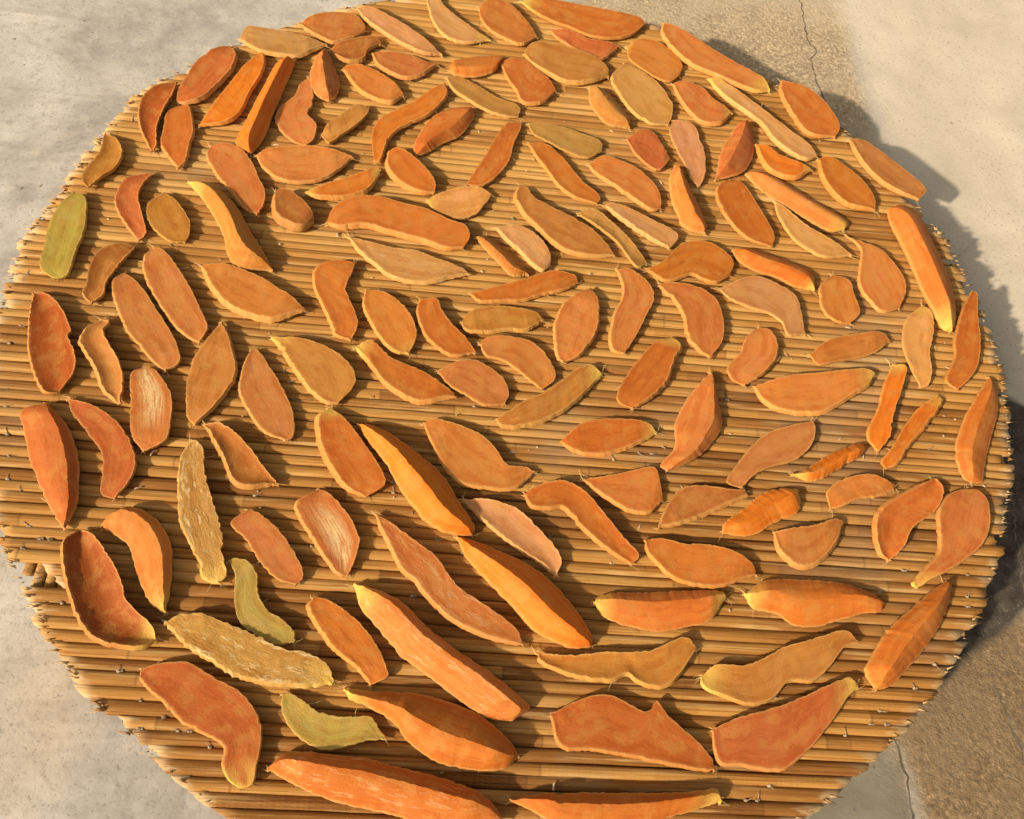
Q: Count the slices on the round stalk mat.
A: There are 143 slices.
